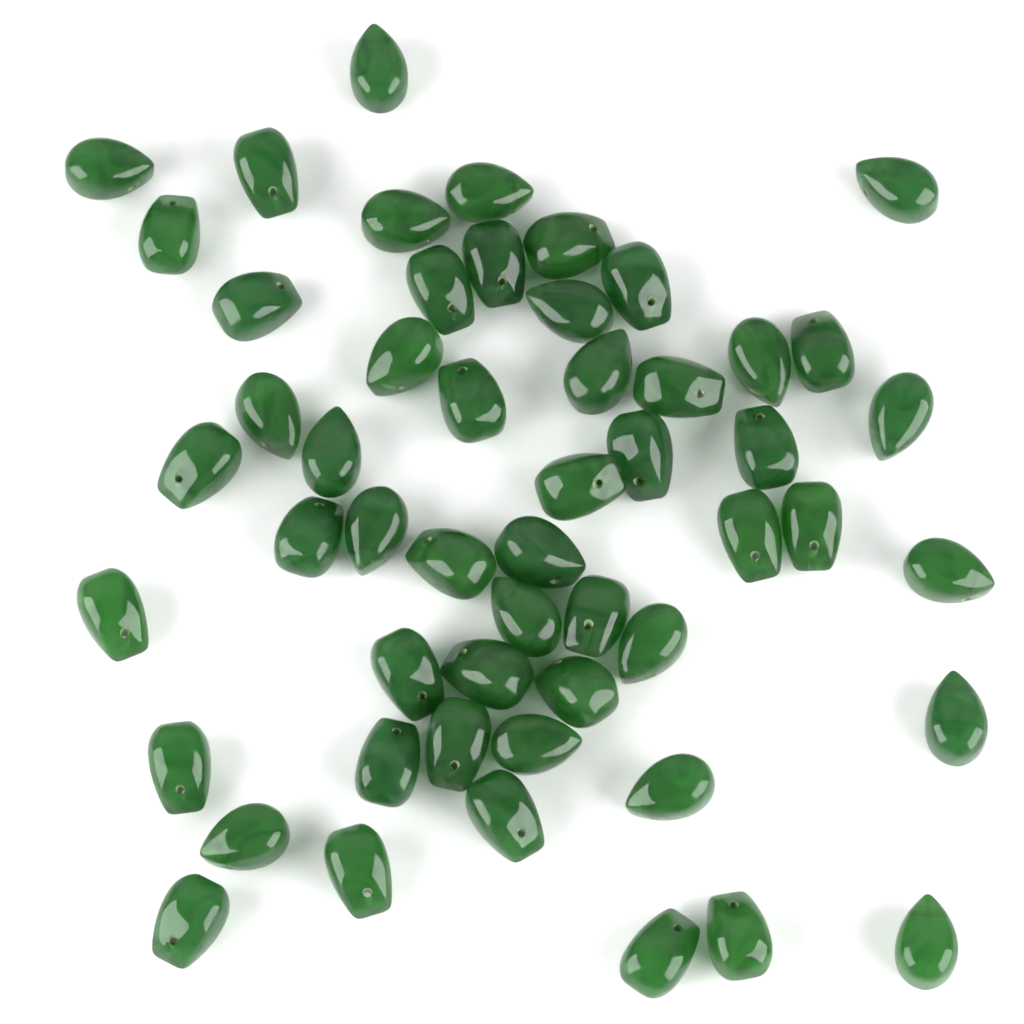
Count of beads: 53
